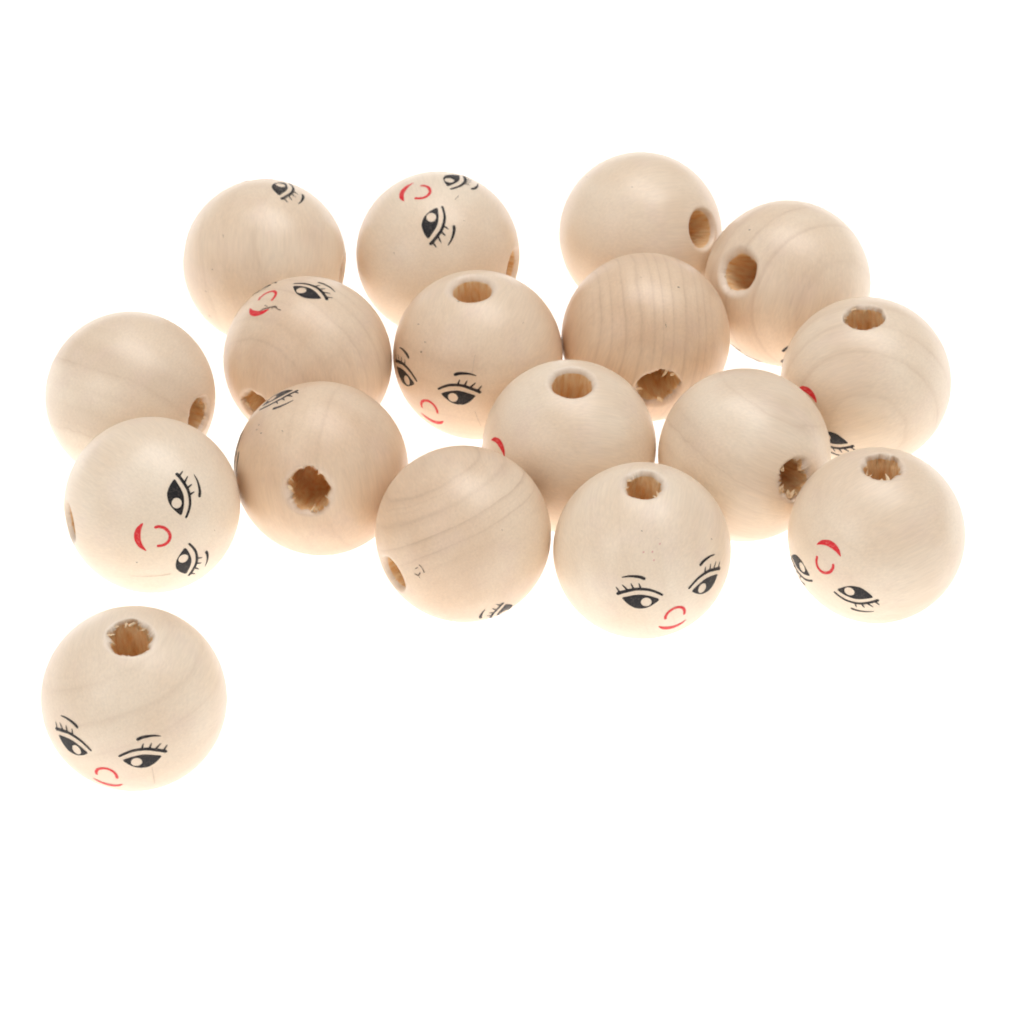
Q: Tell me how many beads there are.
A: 17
